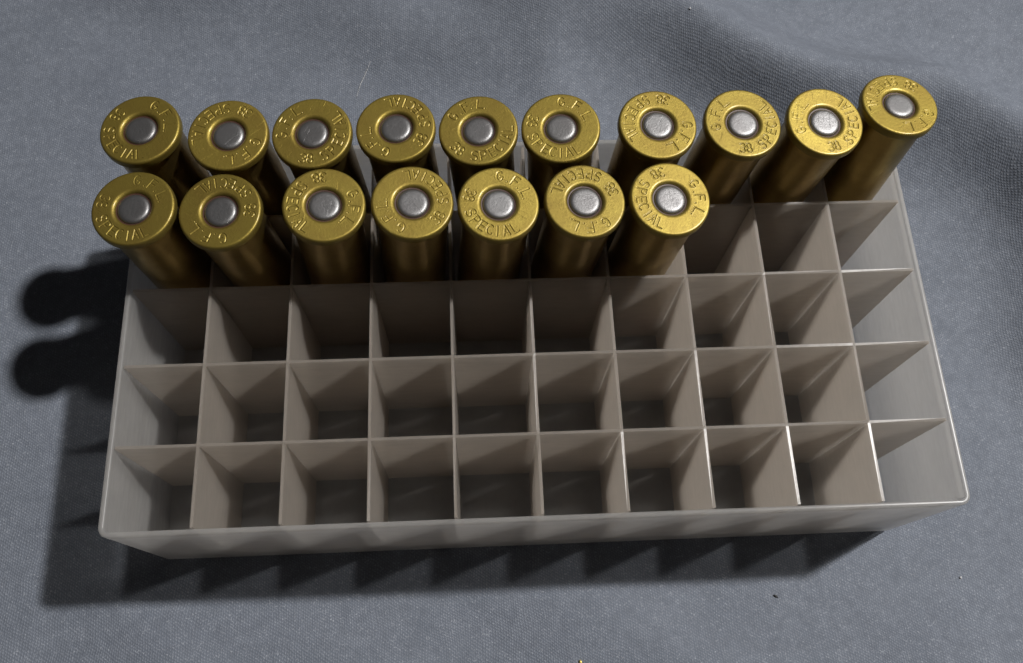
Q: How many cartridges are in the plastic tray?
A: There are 17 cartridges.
